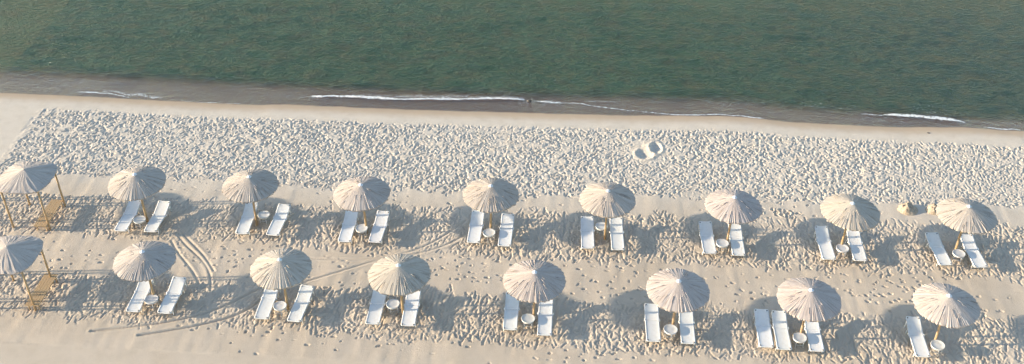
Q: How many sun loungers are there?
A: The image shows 30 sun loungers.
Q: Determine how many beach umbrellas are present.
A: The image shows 15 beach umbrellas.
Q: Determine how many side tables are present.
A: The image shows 15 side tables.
